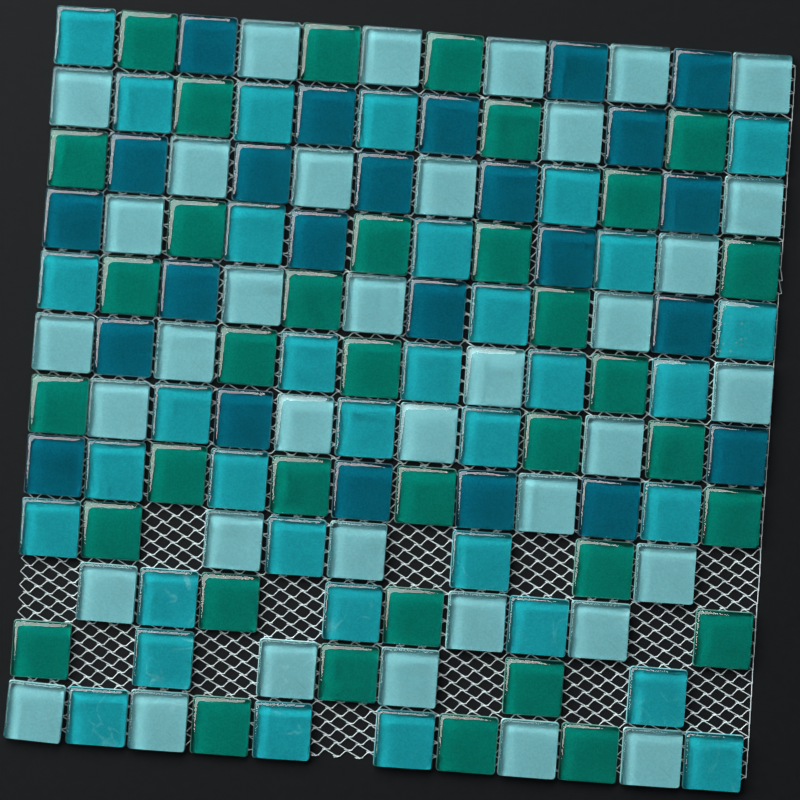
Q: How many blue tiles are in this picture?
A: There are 24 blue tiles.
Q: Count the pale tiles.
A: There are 37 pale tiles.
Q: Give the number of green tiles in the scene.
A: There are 36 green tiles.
